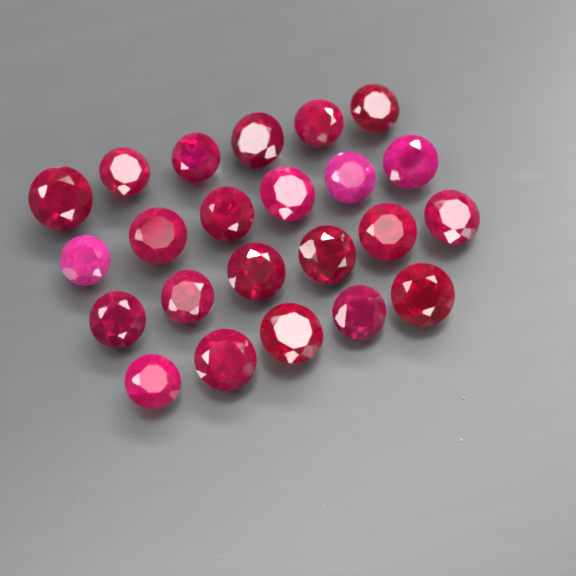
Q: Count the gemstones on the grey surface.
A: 23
